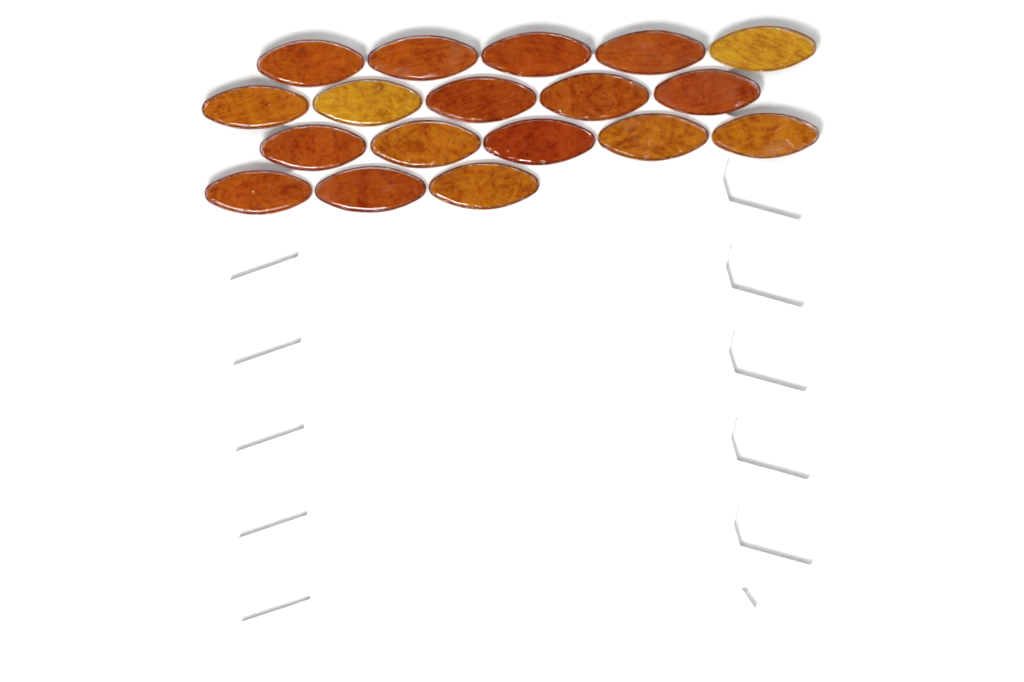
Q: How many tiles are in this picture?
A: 18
